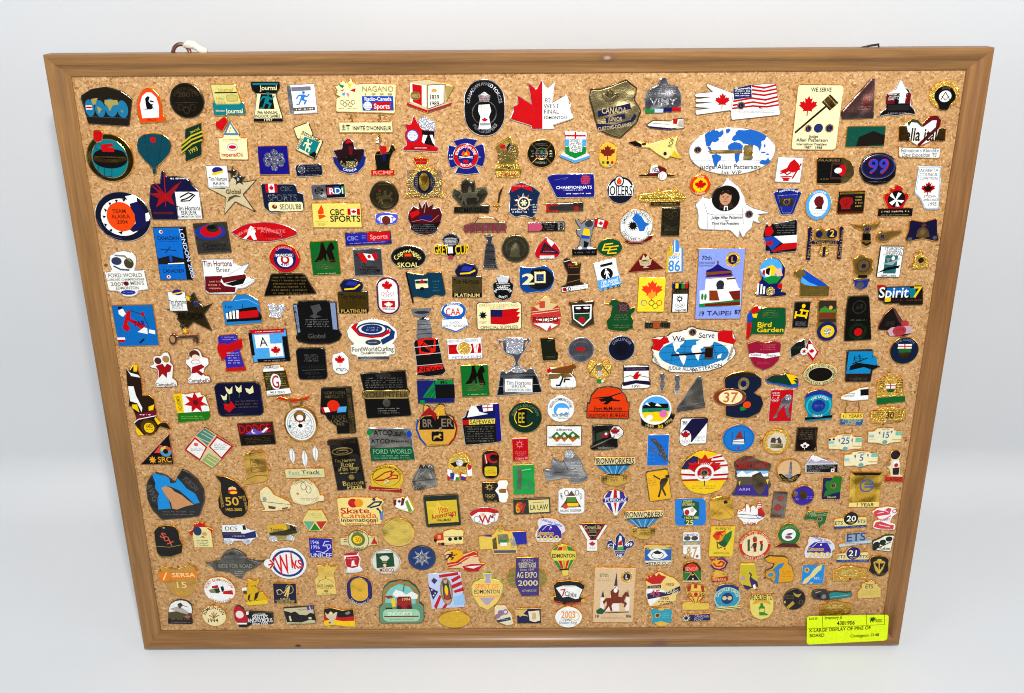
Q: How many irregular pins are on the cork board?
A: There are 200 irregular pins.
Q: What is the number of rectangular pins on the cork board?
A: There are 56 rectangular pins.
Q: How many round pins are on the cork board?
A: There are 39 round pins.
